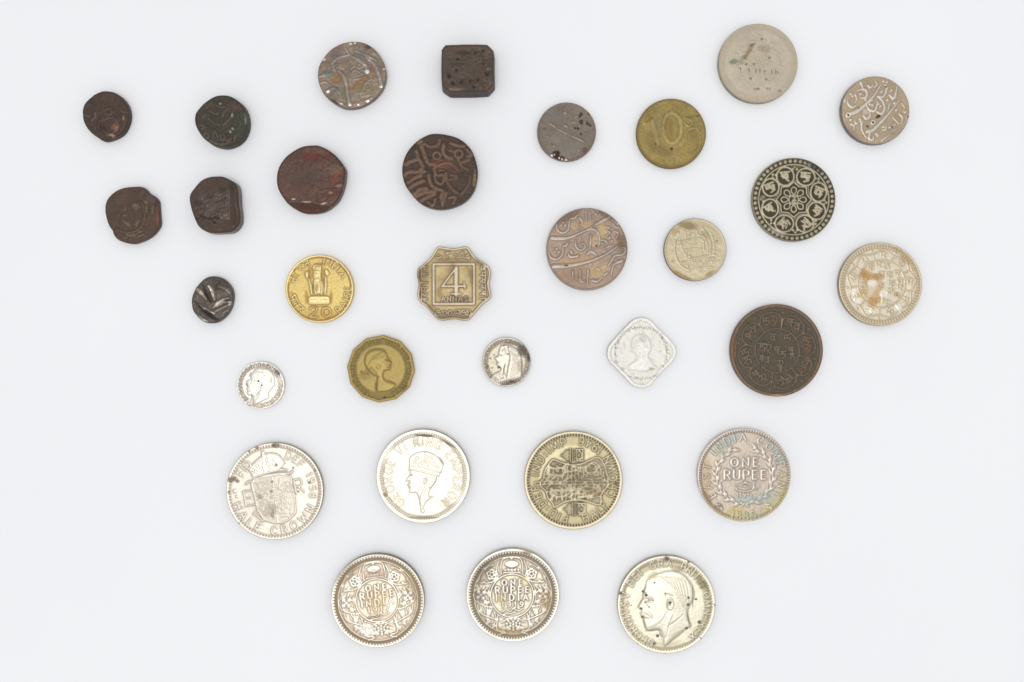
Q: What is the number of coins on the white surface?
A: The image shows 31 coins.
